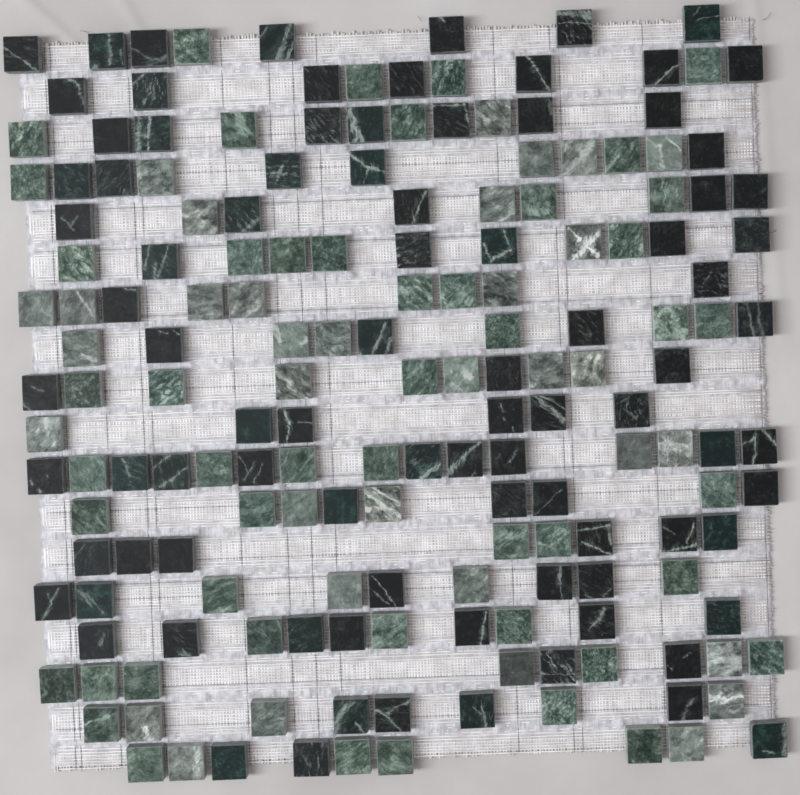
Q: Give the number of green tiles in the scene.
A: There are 49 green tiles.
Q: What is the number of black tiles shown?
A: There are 90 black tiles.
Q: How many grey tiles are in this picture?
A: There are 34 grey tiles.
